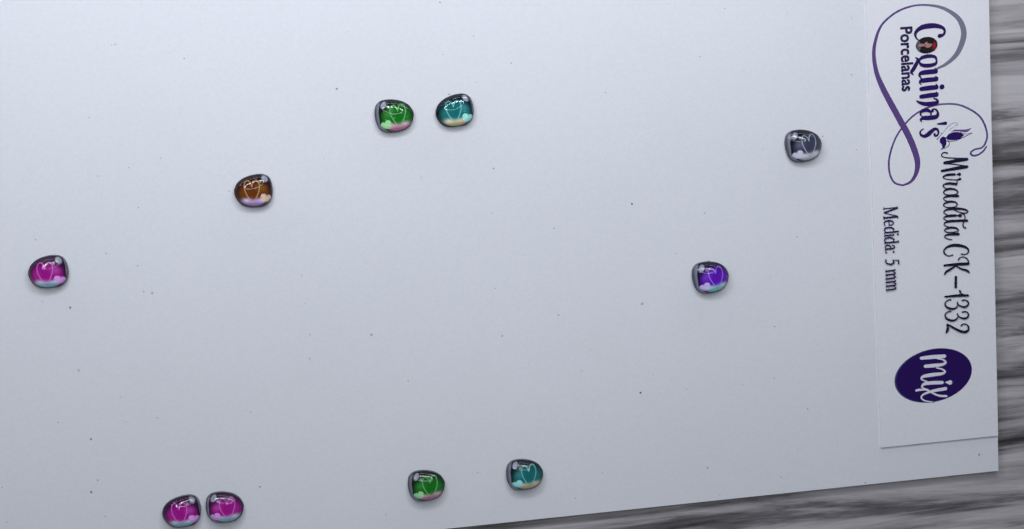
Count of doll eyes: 10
